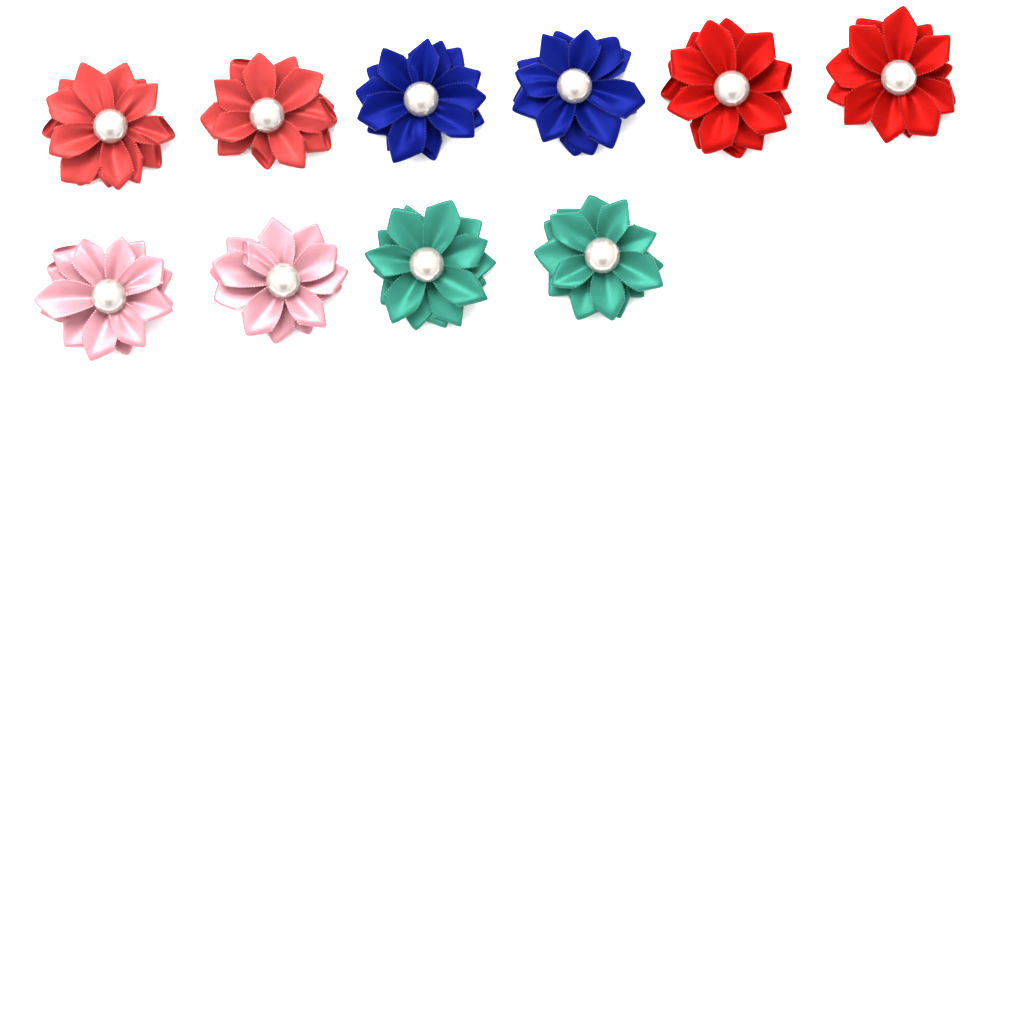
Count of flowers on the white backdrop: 10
